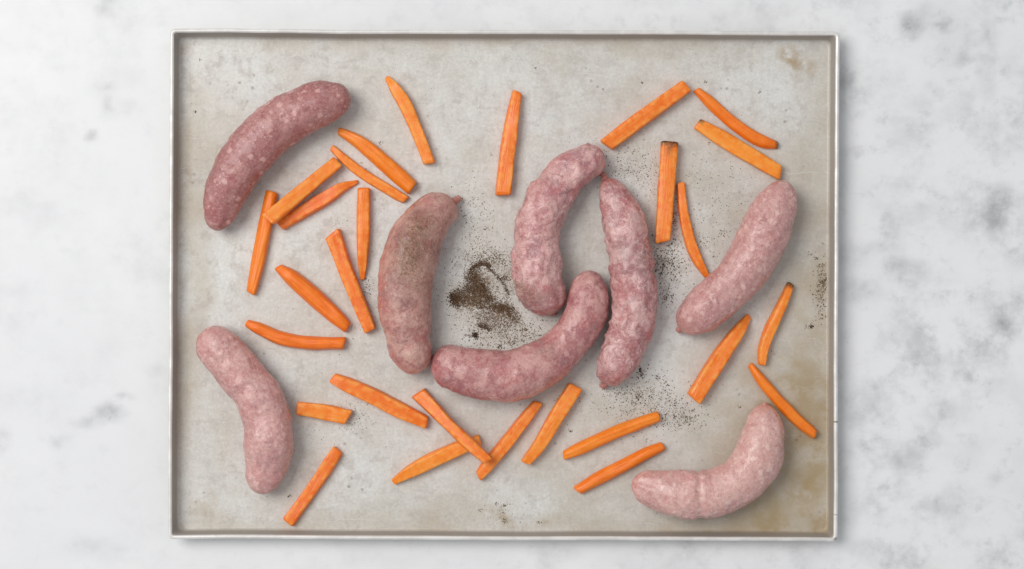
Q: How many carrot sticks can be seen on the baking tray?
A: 28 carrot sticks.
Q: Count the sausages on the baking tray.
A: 8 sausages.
